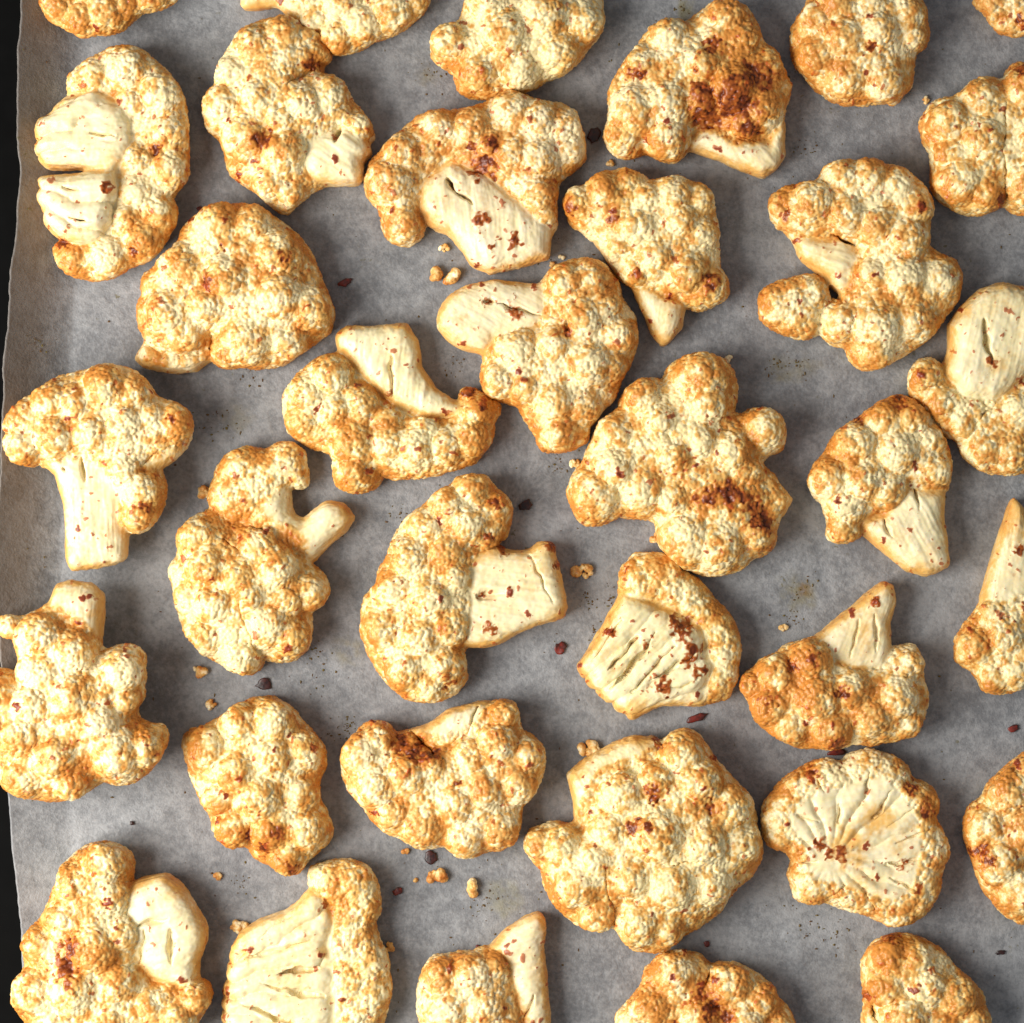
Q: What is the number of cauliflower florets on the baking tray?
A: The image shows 35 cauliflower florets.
